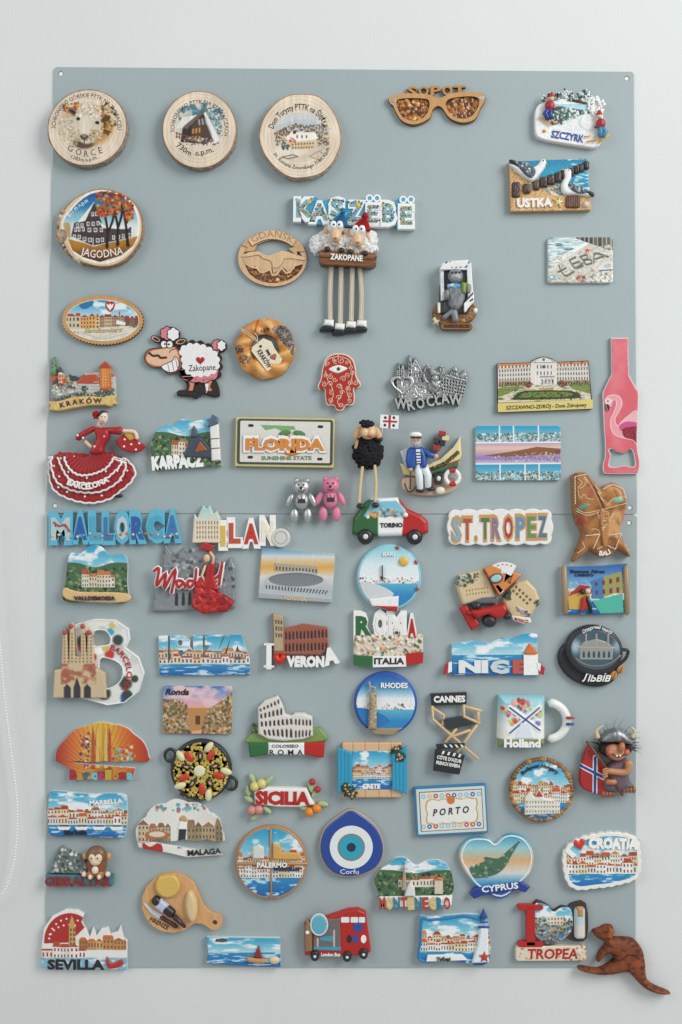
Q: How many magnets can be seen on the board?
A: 72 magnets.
